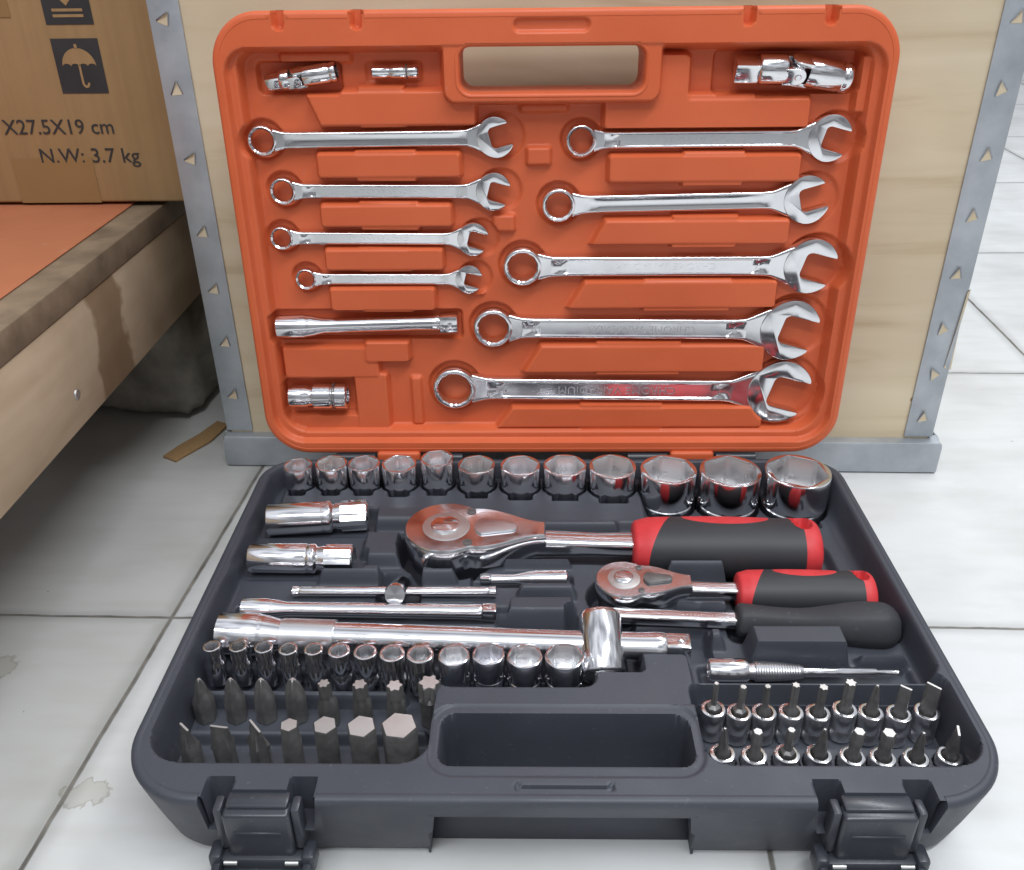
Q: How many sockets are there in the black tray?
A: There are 27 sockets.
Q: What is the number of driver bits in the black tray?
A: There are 32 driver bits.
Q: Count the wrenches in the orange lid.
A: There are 9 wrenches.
